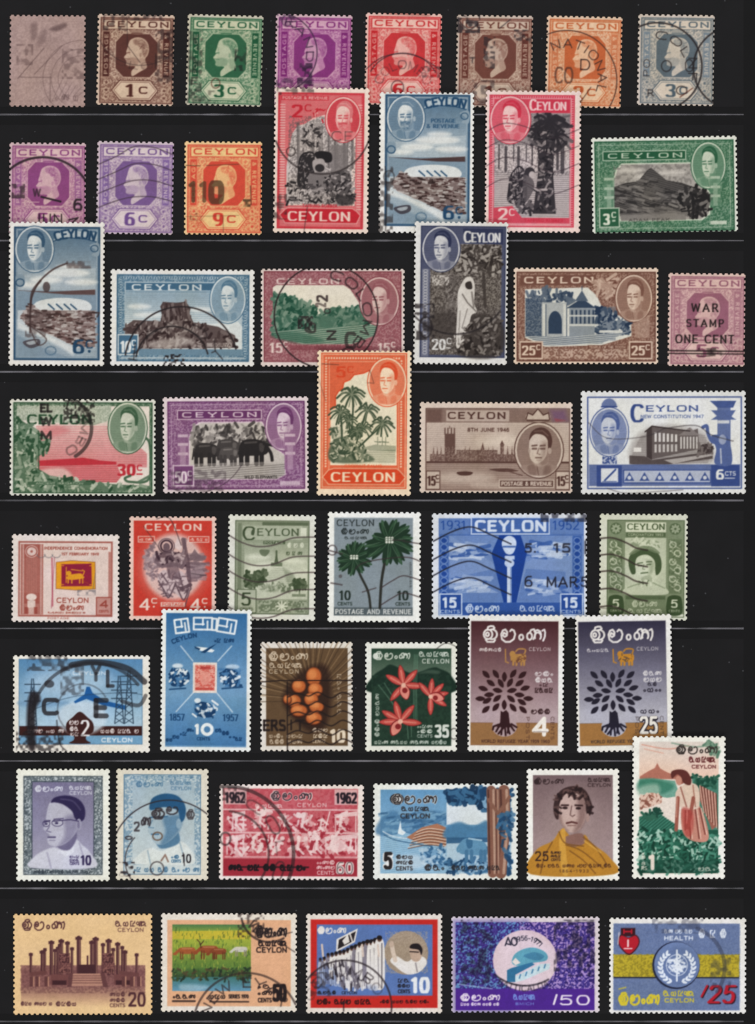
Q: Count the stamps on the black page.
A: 49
